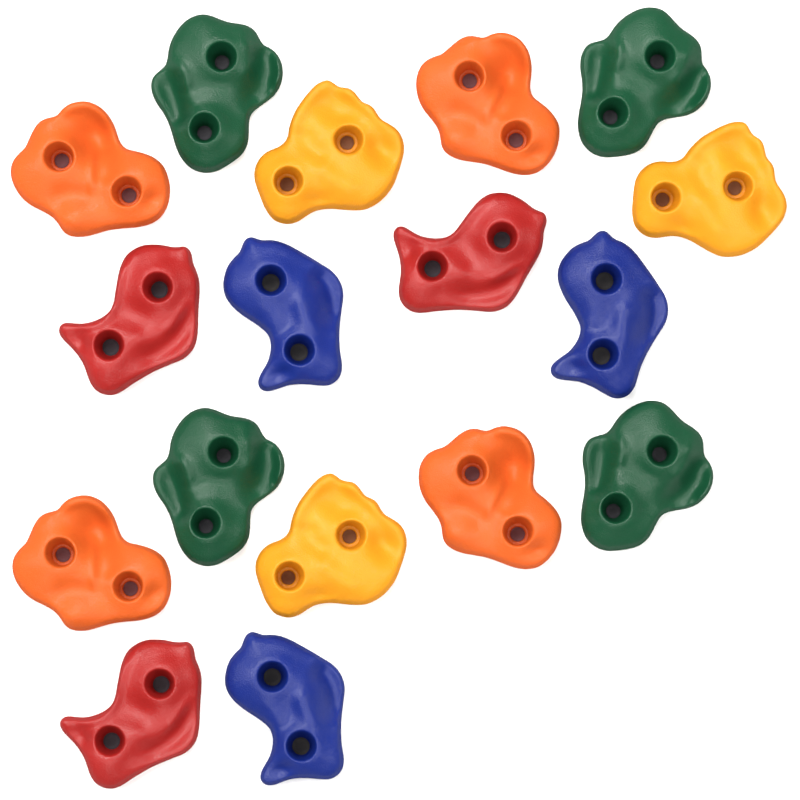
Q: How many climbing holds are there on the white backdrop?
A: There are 17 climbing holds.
